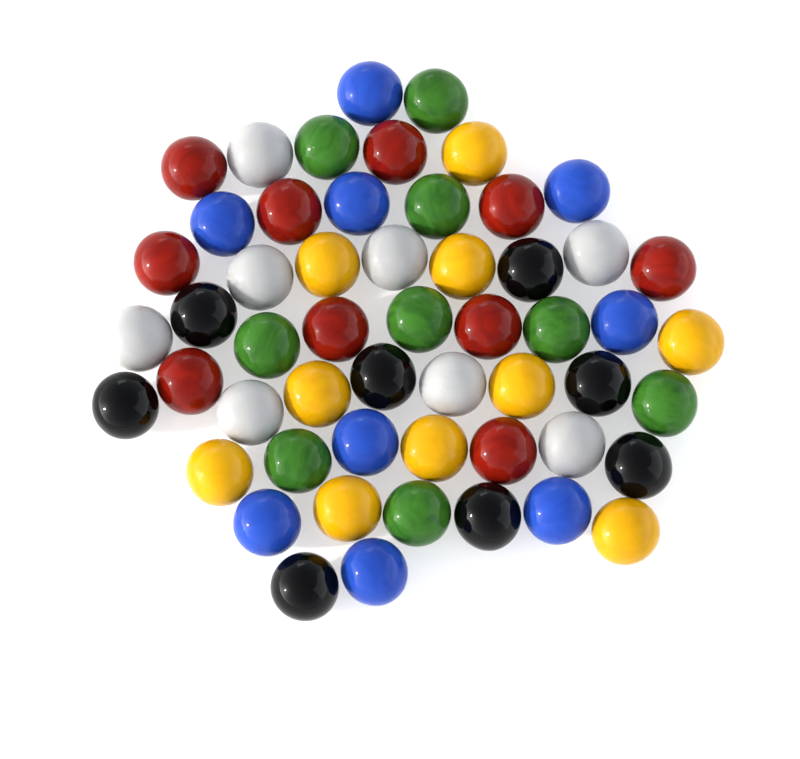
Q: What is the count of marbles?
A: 54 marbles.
